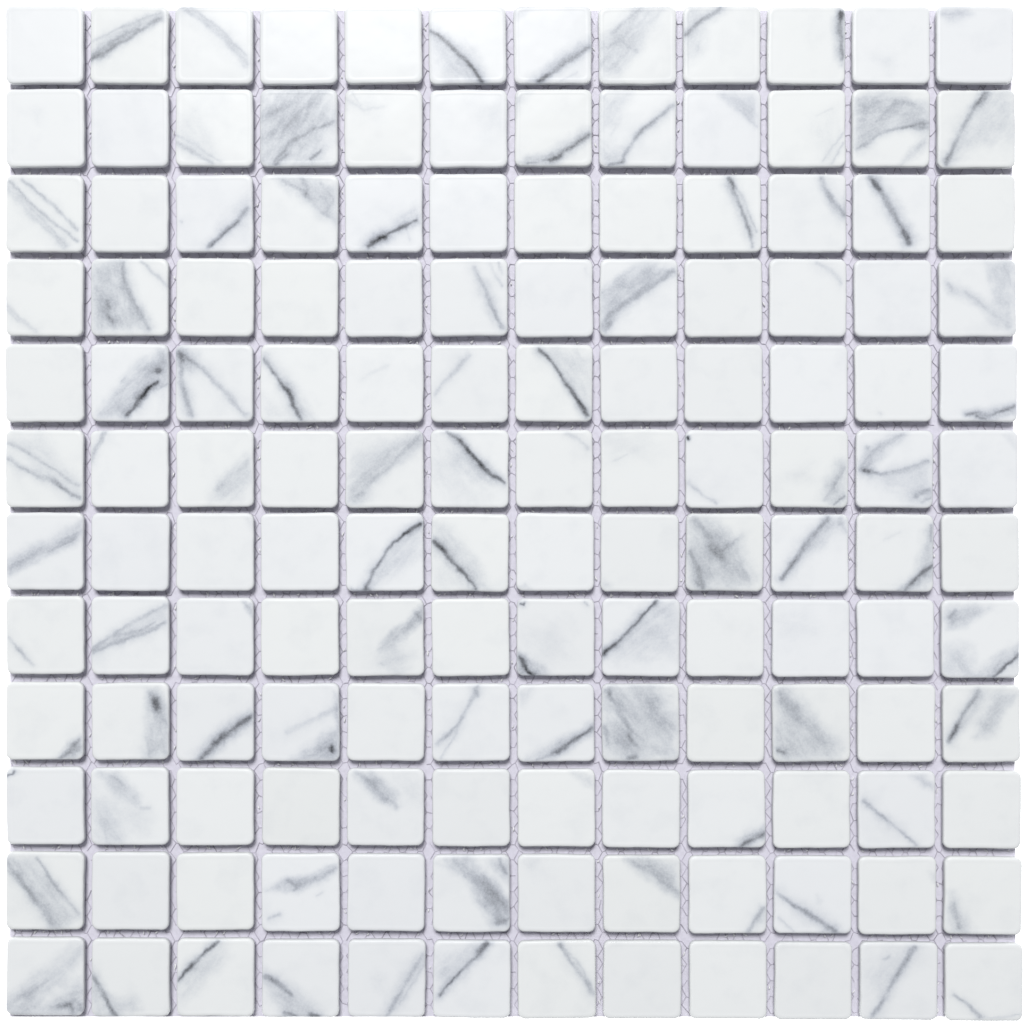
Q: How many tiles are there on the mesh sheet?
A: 144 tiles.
